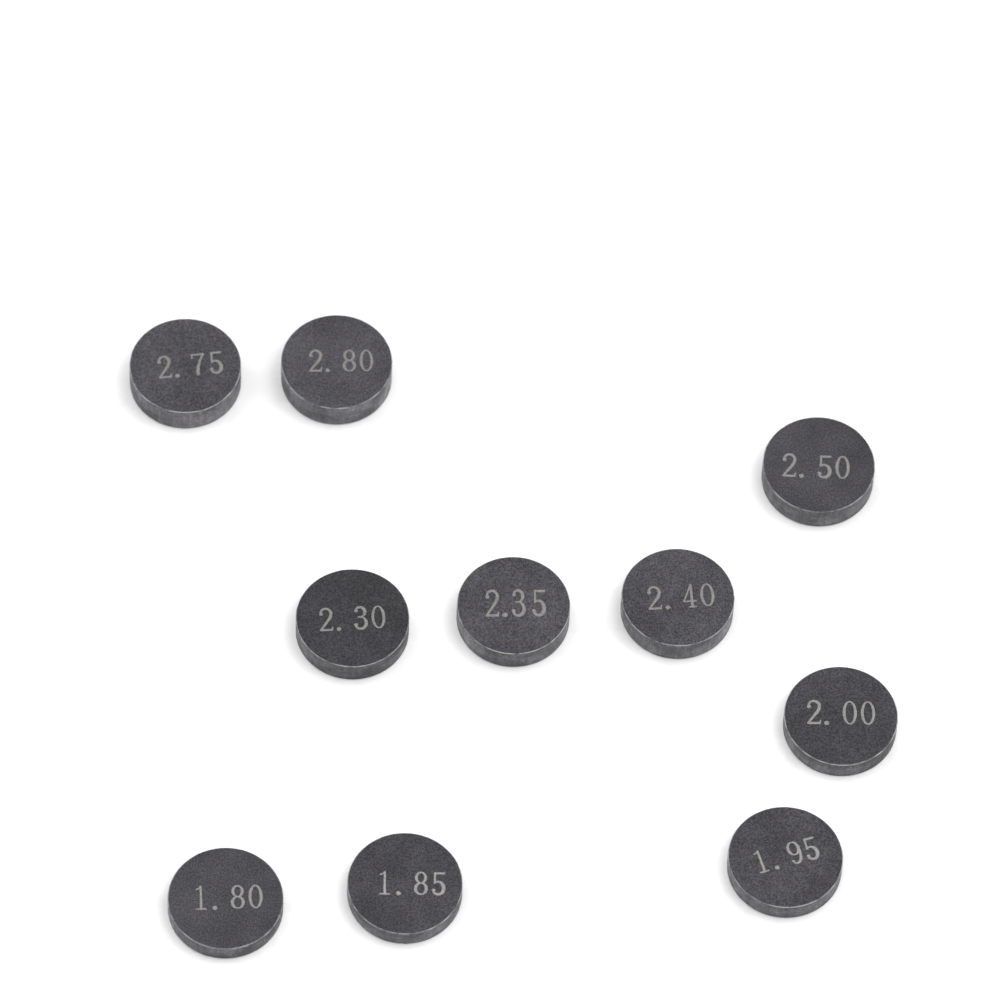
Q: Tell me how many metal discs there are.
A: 10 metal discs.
